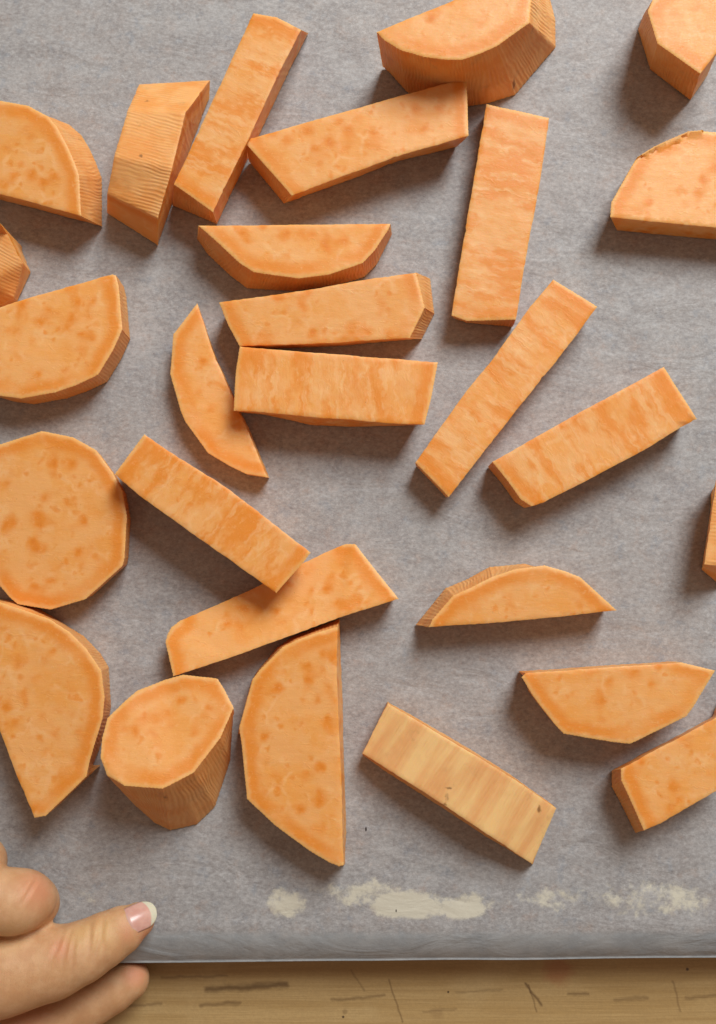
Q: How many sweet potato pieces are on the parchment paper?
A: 27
